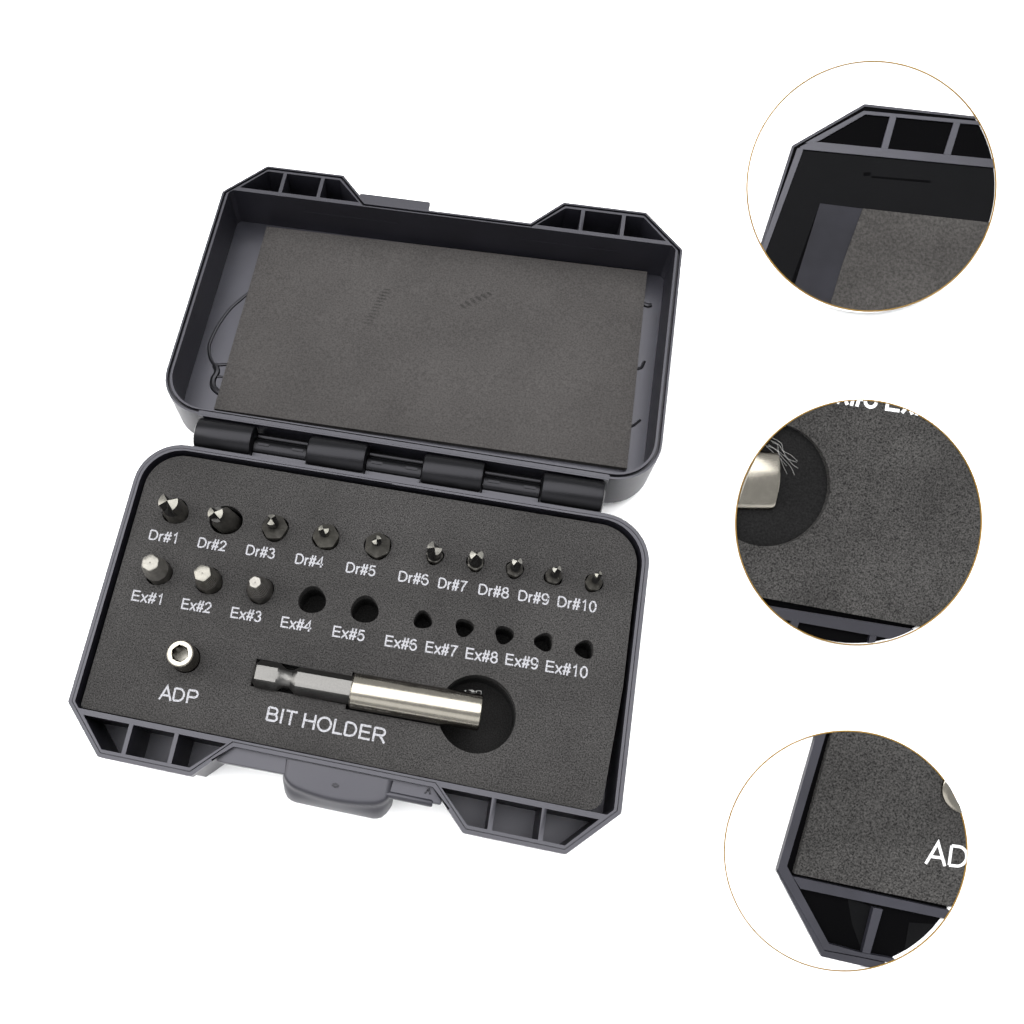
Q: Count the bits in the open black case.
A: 13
